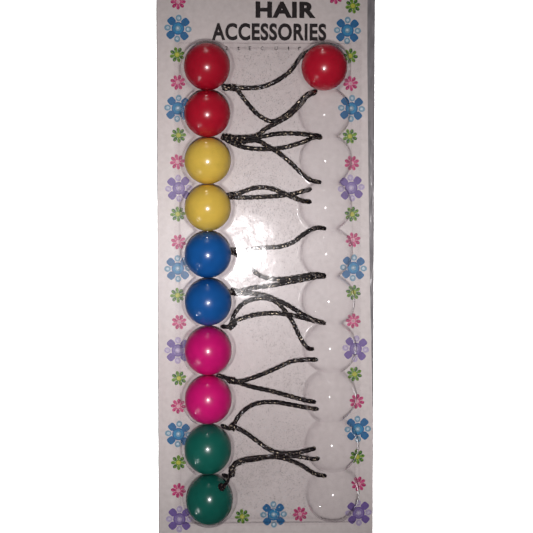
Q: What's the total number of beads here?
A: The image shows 11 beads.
